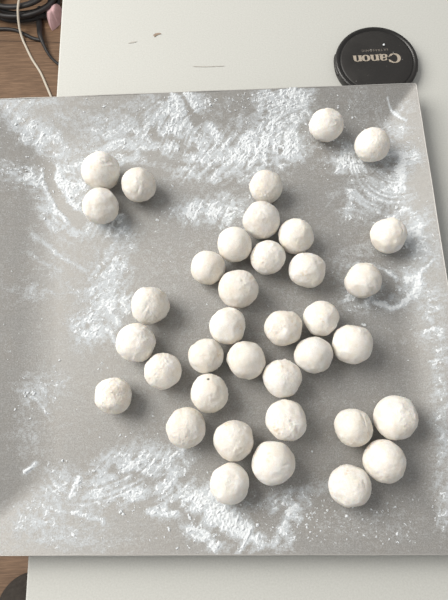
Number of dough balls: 37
